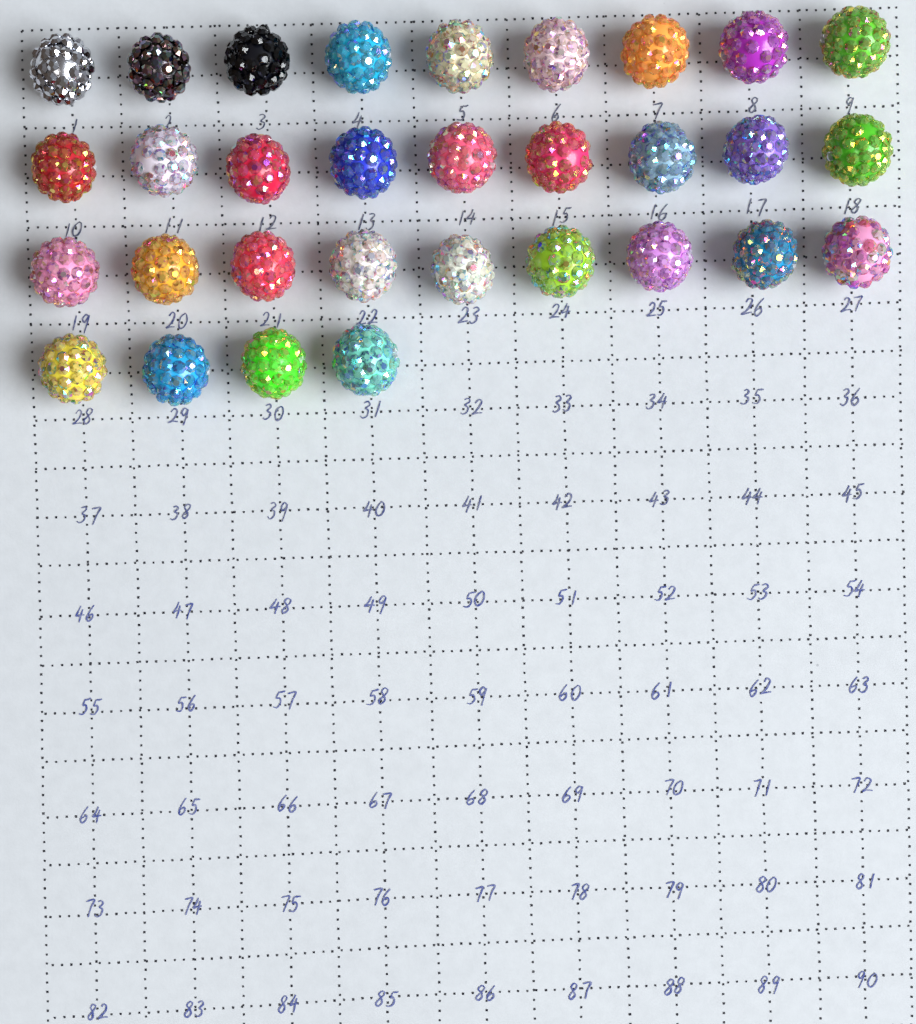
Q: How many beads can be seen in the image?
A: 31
